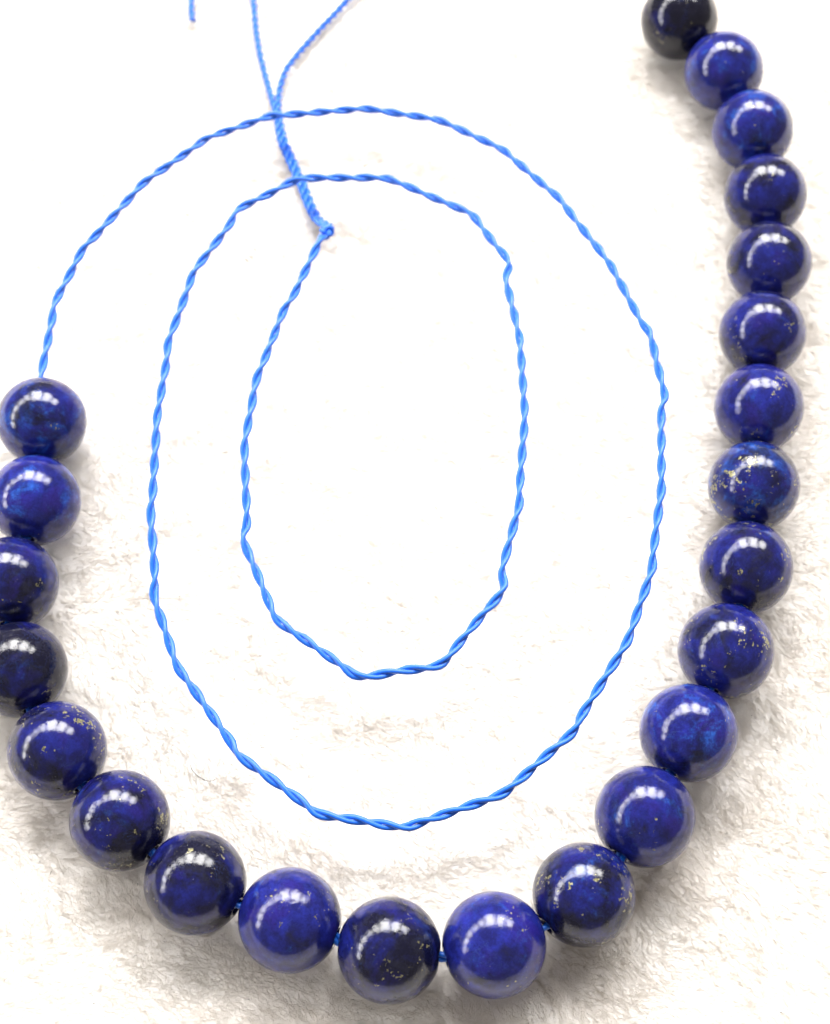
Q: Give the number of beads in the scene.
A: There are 23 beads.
